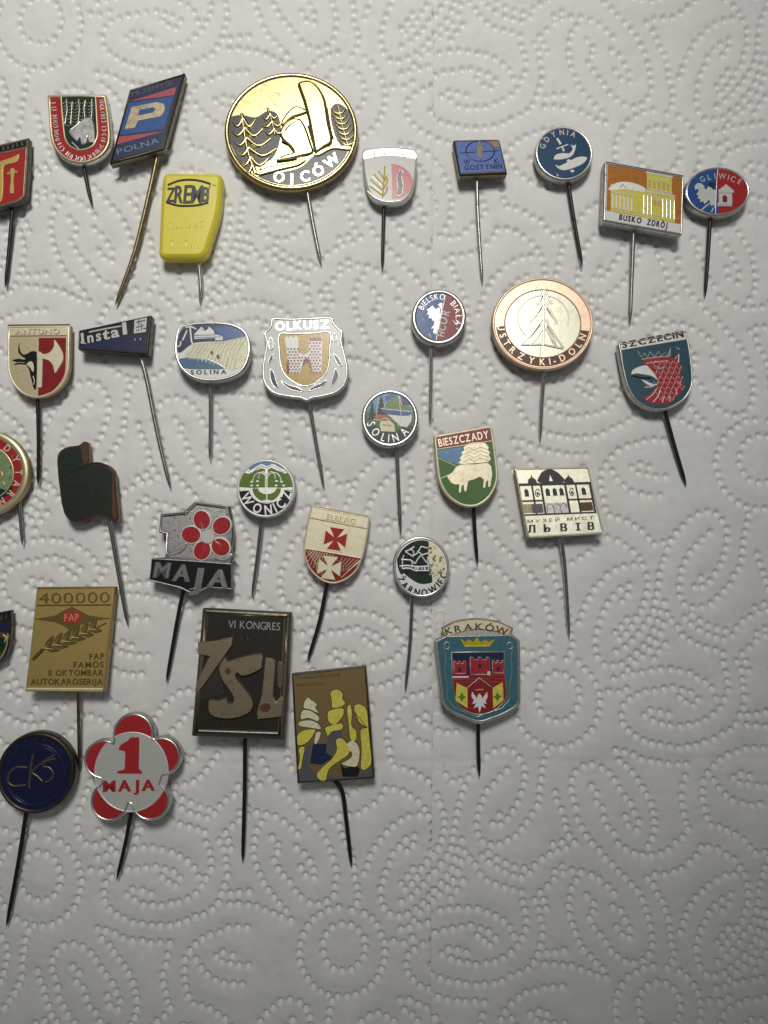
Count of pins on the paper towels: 33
